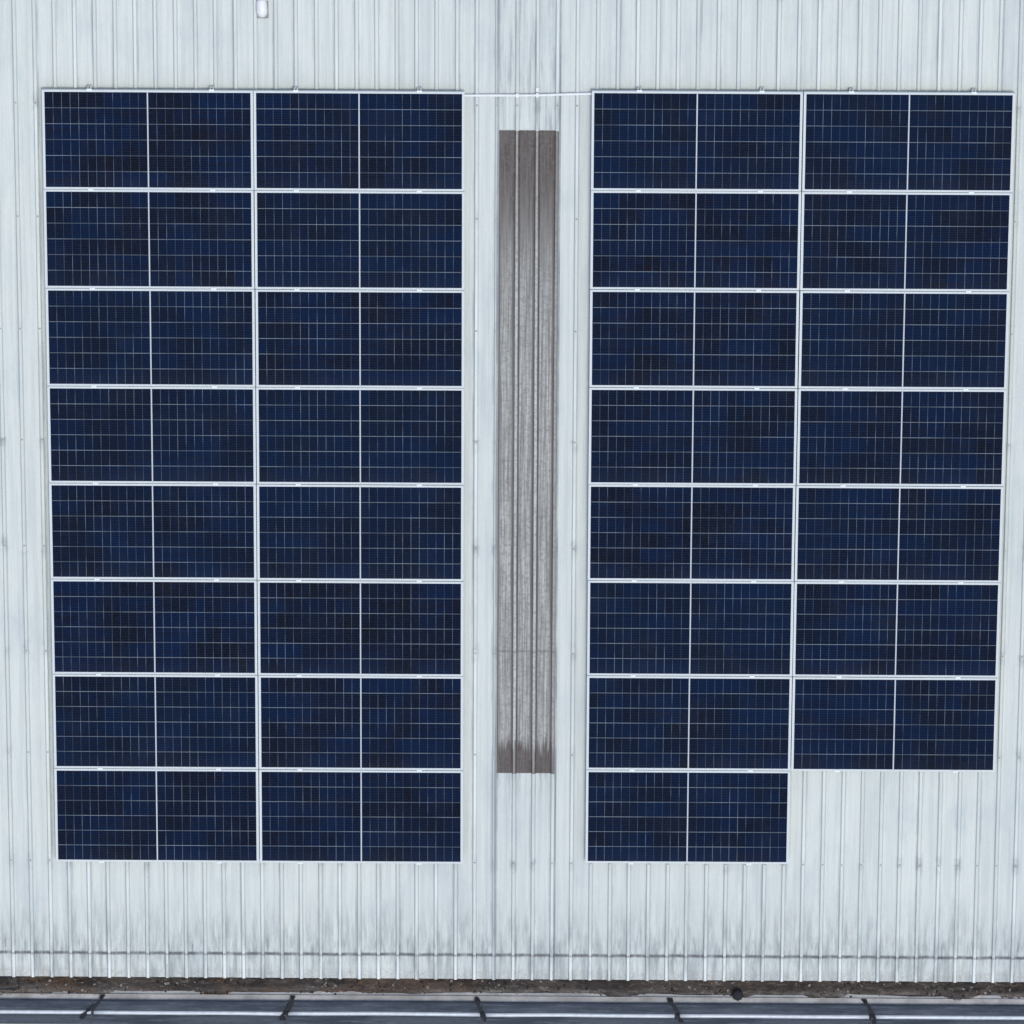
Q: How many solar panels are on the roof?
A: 31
